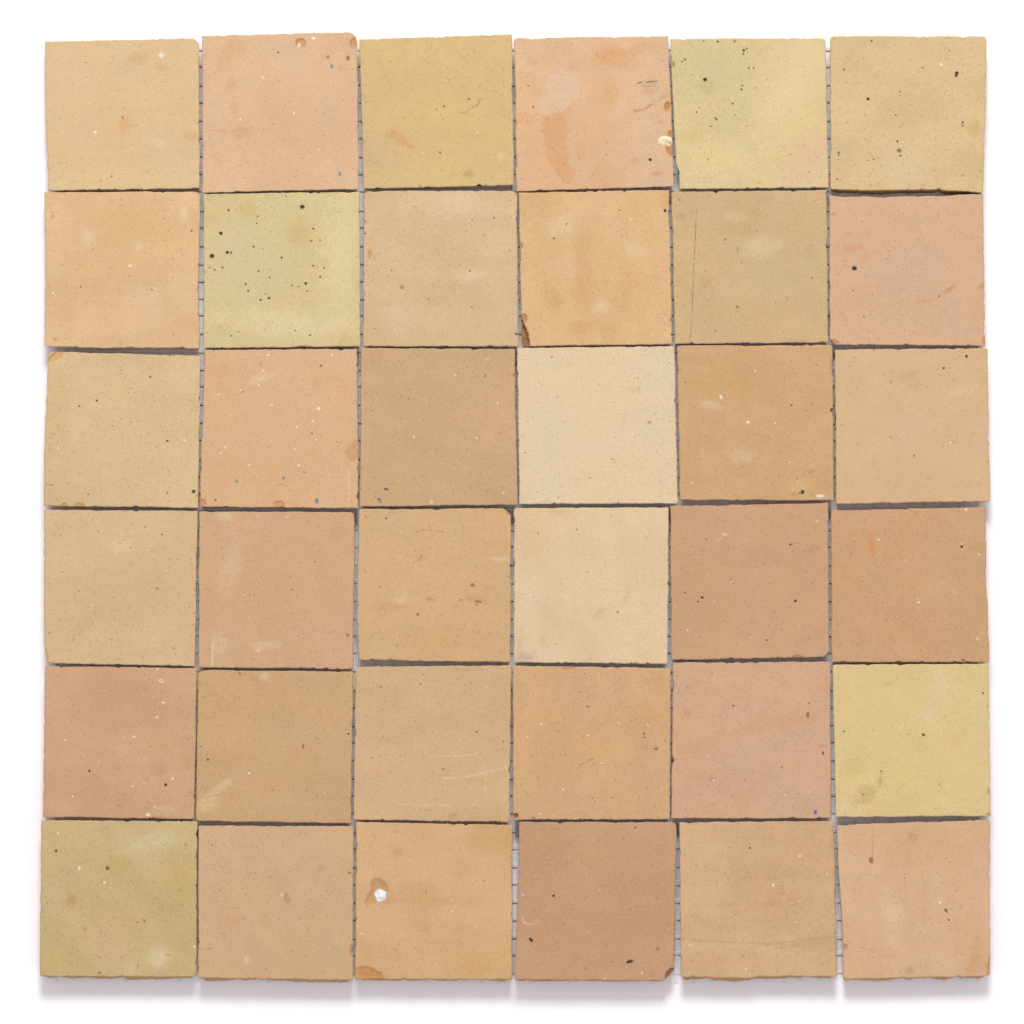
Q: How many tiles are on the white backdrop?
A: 36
